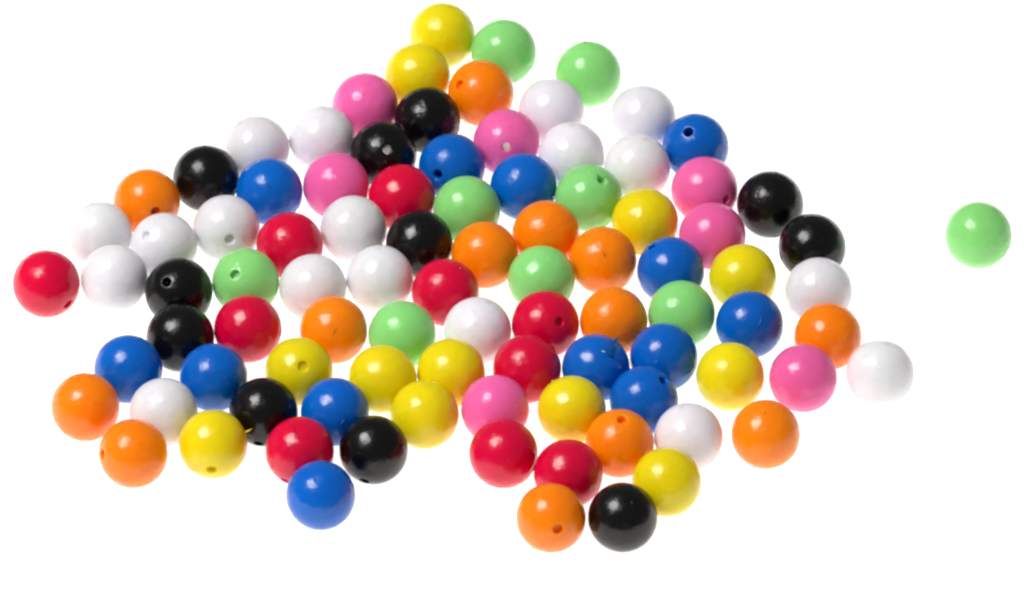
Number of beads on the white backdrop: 93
